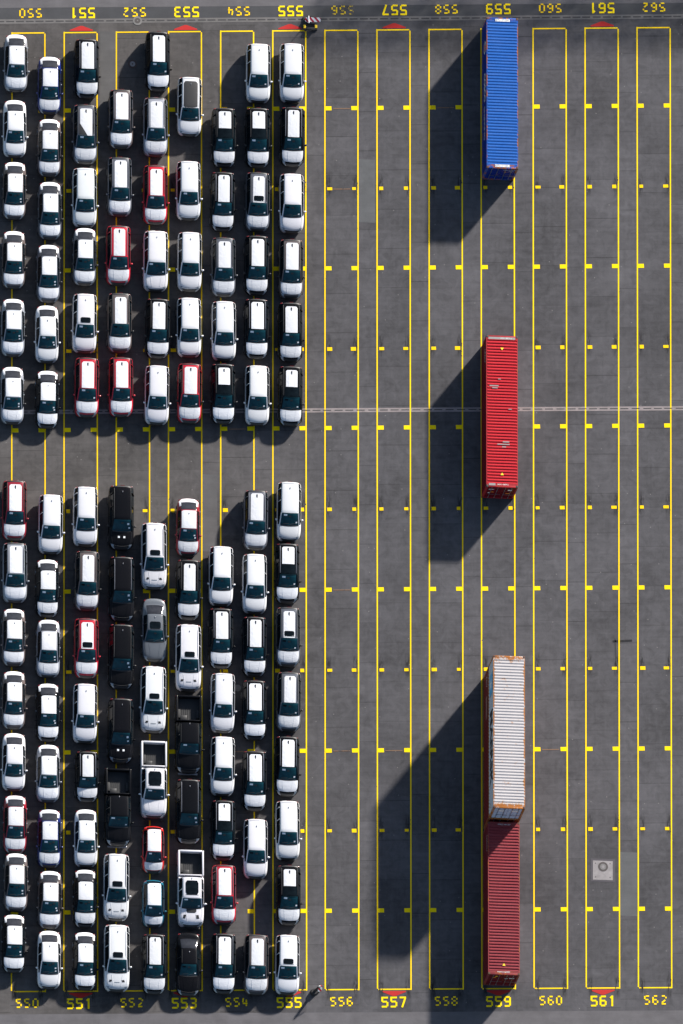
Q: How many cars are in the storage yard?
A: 114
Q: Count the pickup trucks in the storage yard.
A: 4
